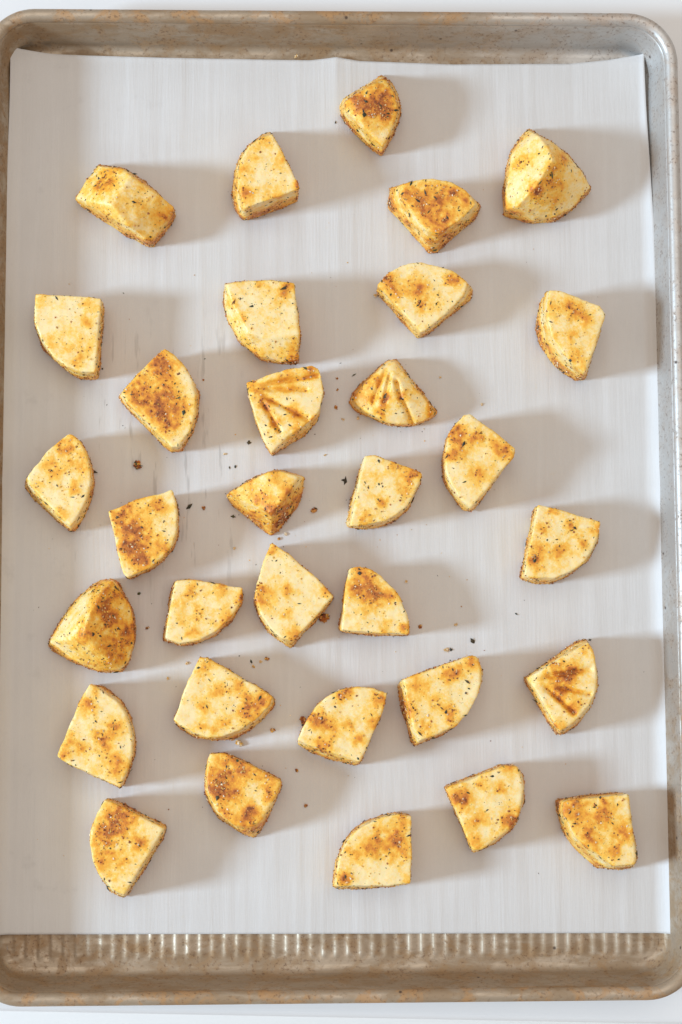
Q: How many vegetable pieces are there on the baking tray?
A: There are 32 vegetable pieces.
